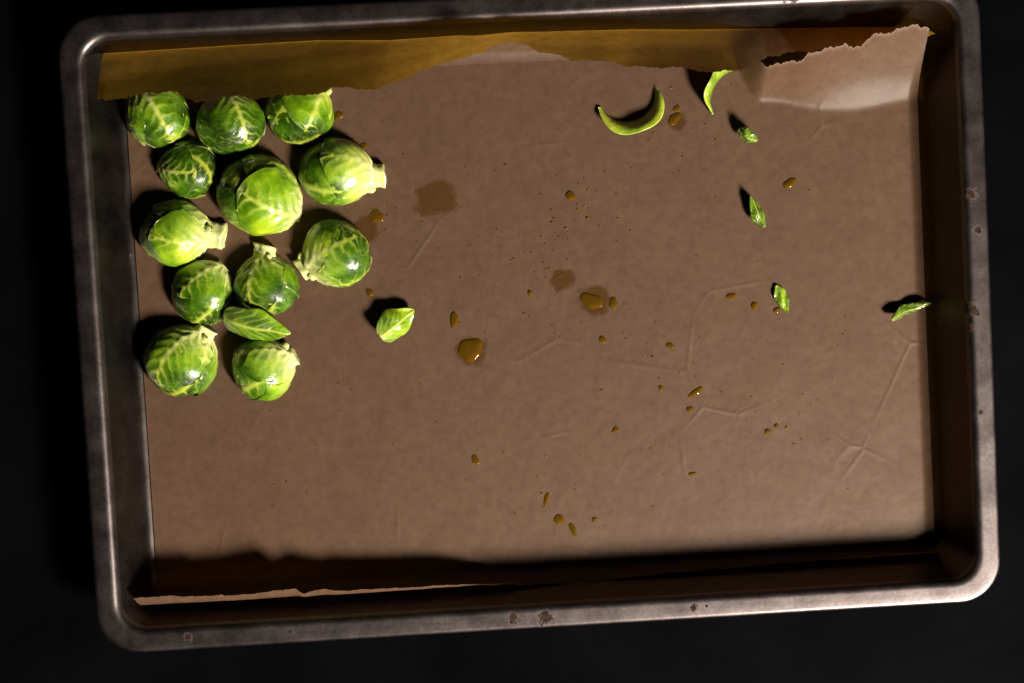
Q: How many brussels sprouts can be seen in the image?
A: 12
